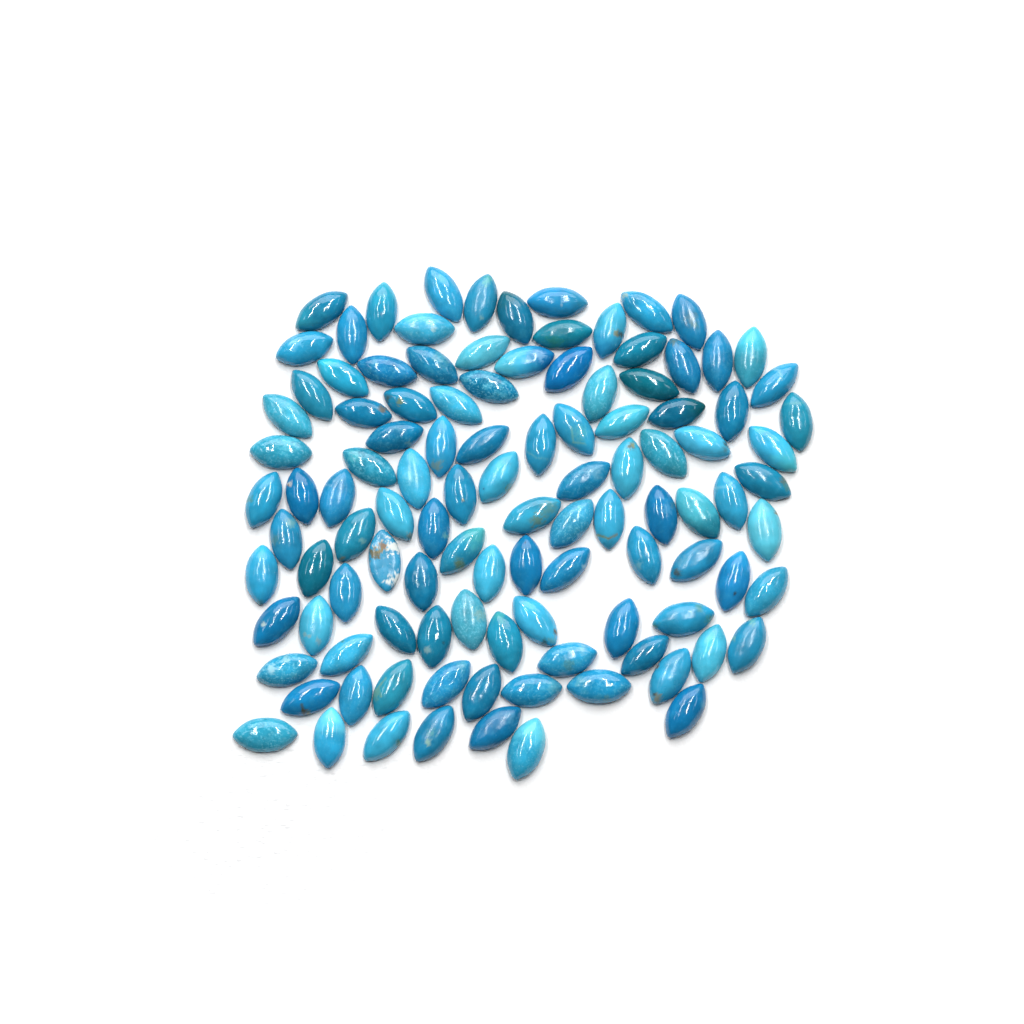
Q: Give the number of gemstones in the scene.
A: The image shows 109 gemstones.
